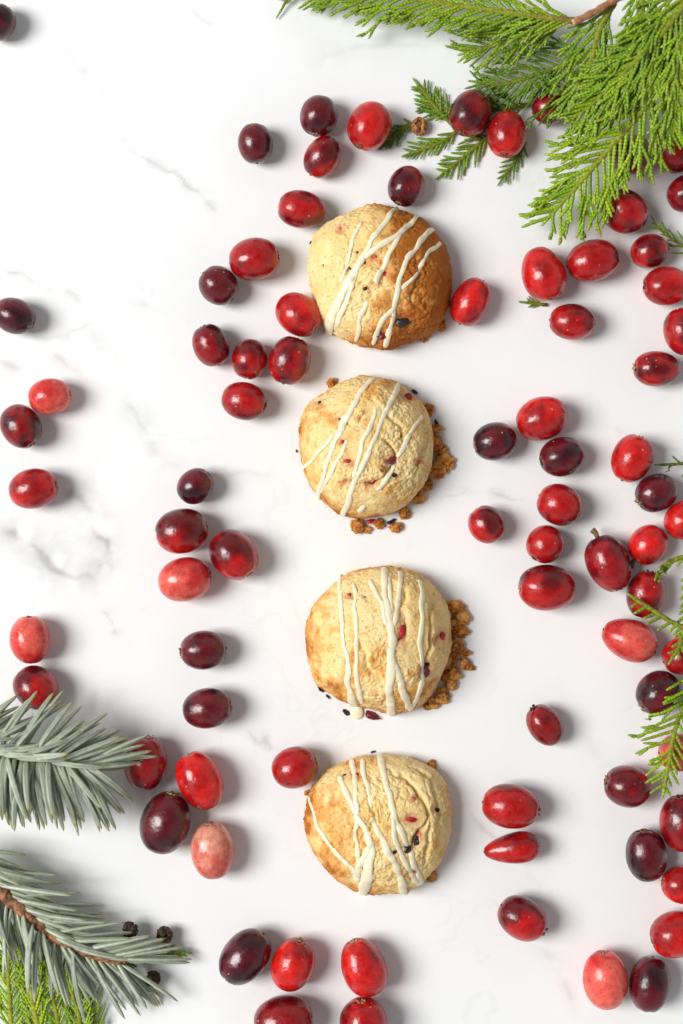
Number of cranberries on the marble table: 79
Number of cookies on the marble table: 4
